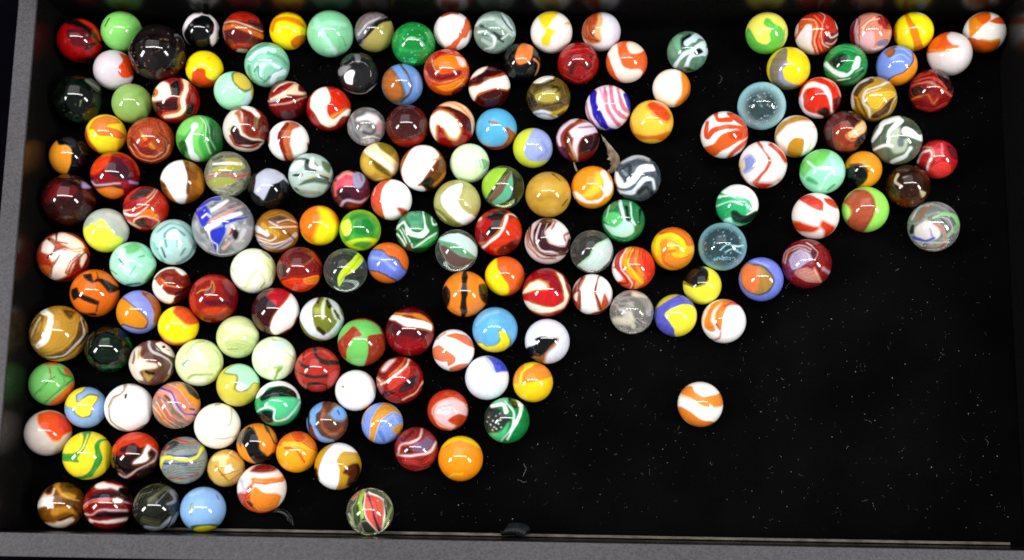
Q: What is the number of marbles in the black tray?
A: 171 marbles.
